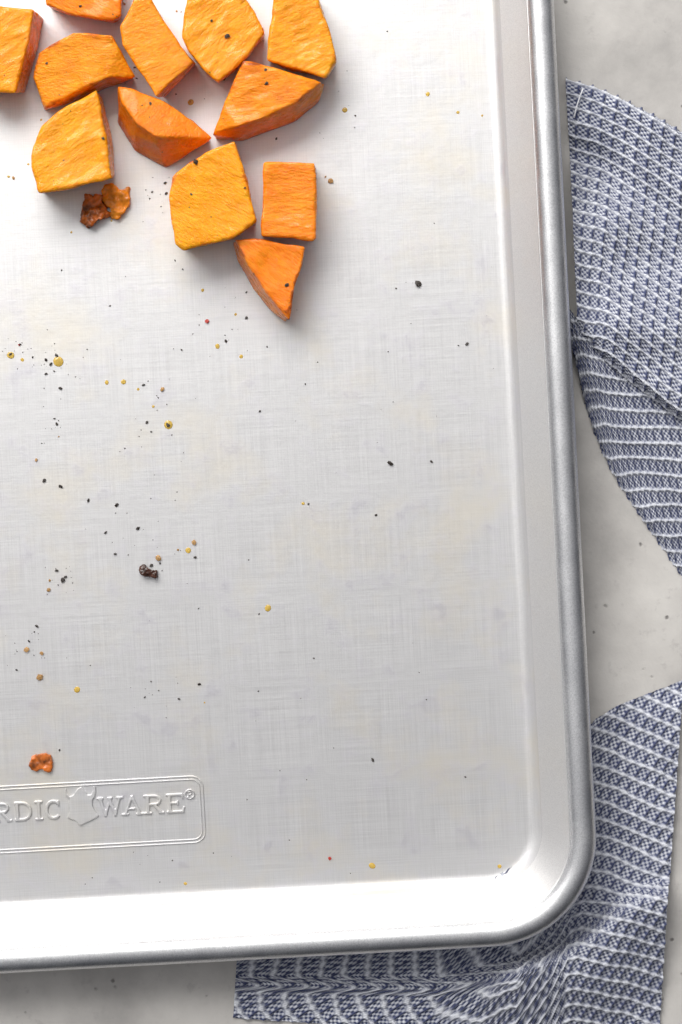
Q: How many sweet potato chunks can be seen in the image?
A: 12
